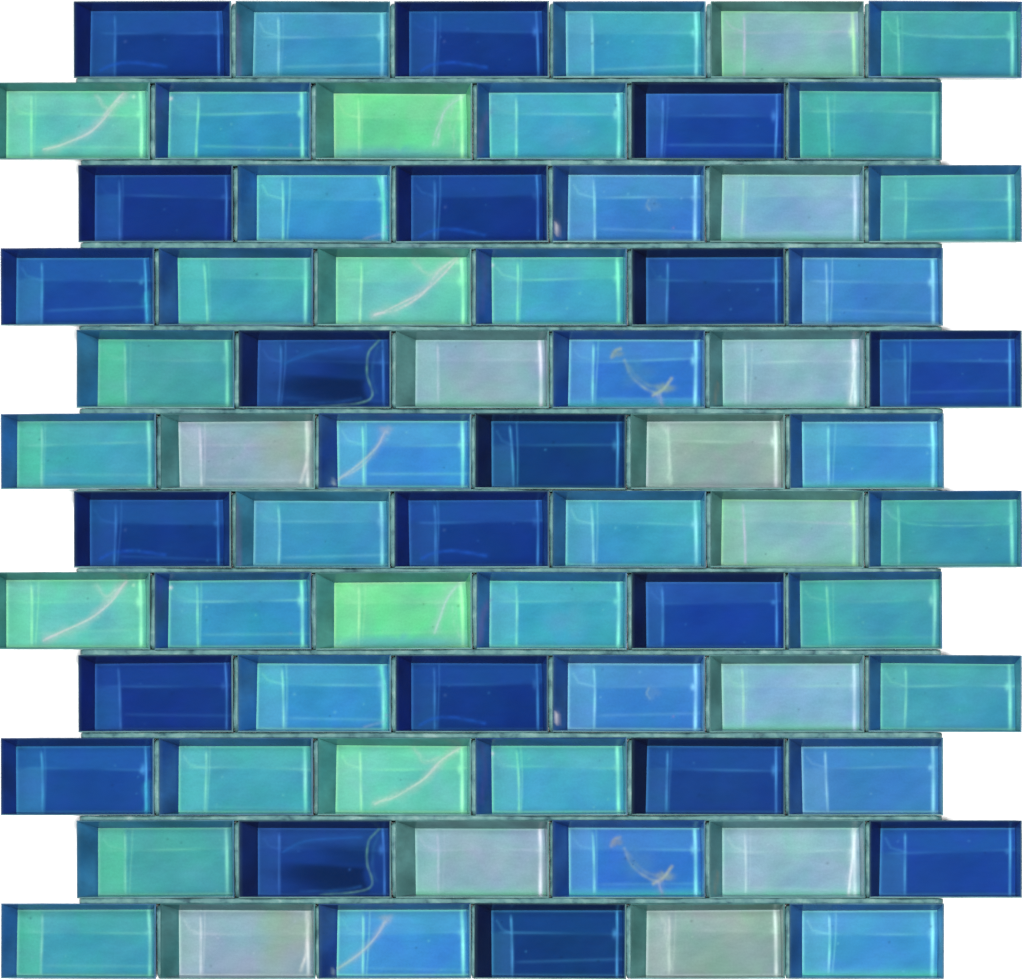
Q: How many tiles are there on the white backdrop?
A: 72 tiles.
